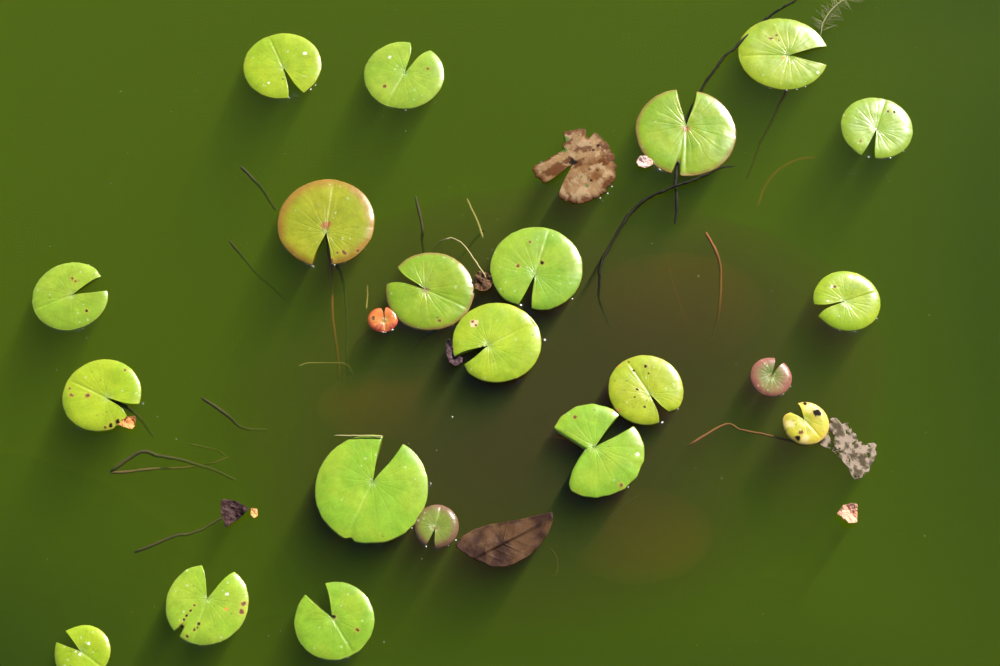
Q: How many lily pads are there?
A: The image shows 23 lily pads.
